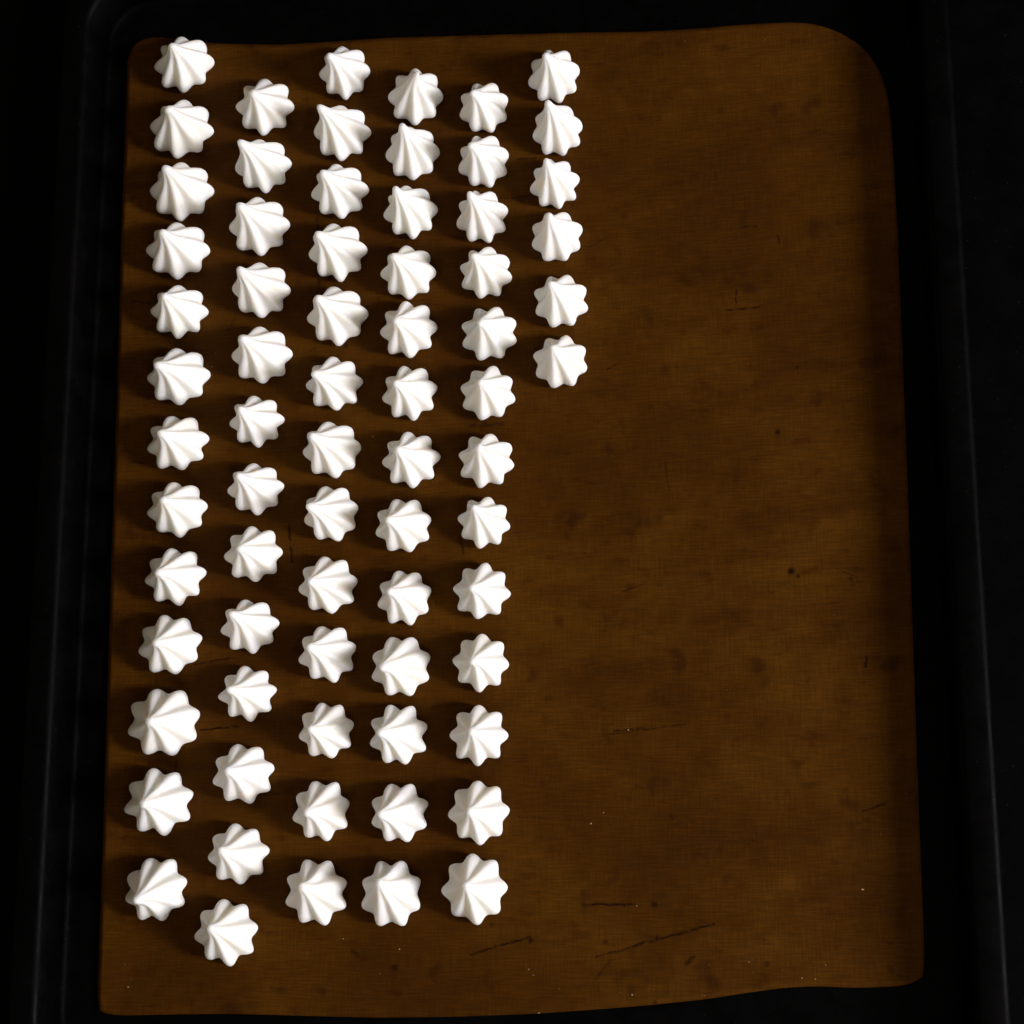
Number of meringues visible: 71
